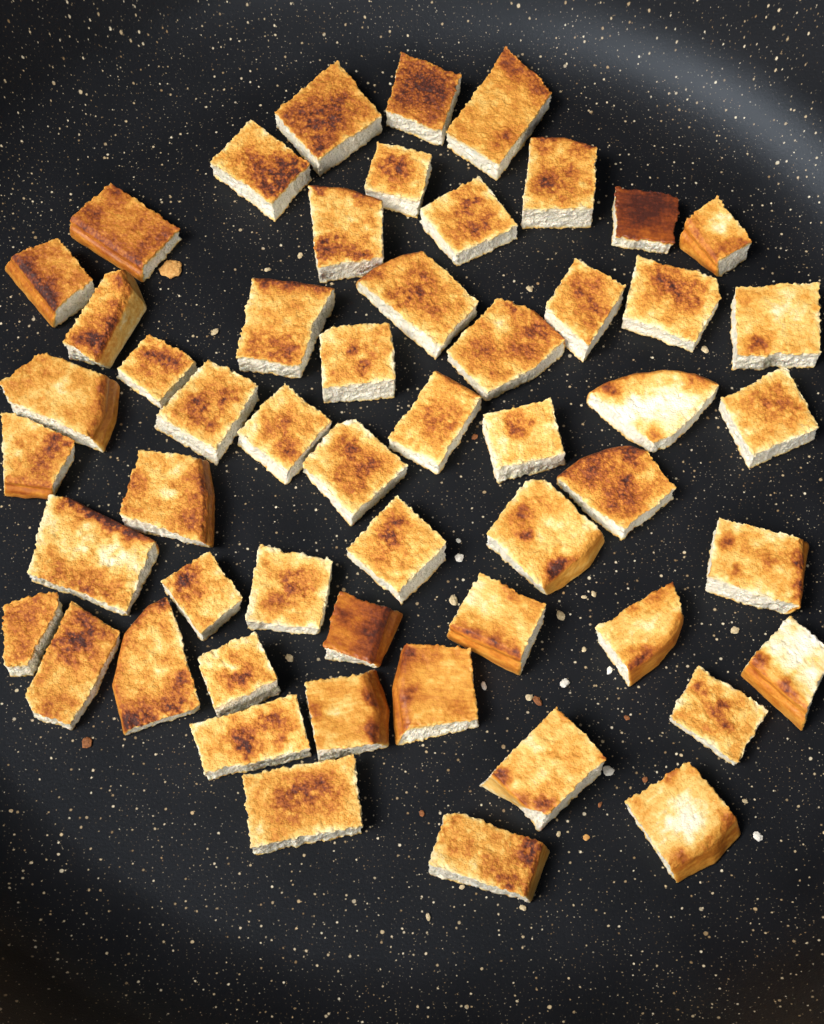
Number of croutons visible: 54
